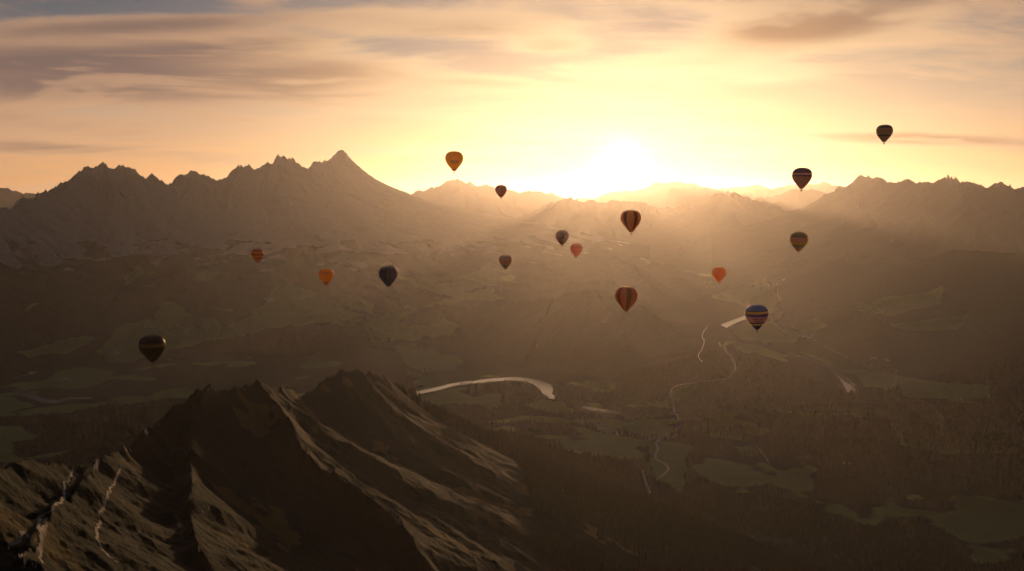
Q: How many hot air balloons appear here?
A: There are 16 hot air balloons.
